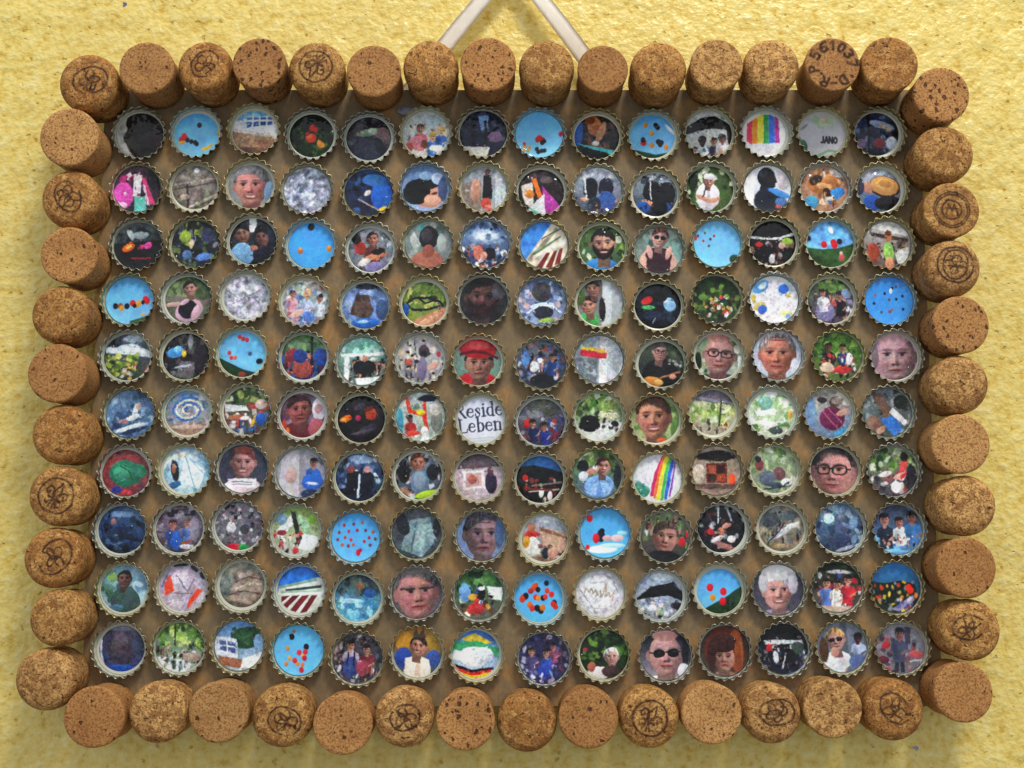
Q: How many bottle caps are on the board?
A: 140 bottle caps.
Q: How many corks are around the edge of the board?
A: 50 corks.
